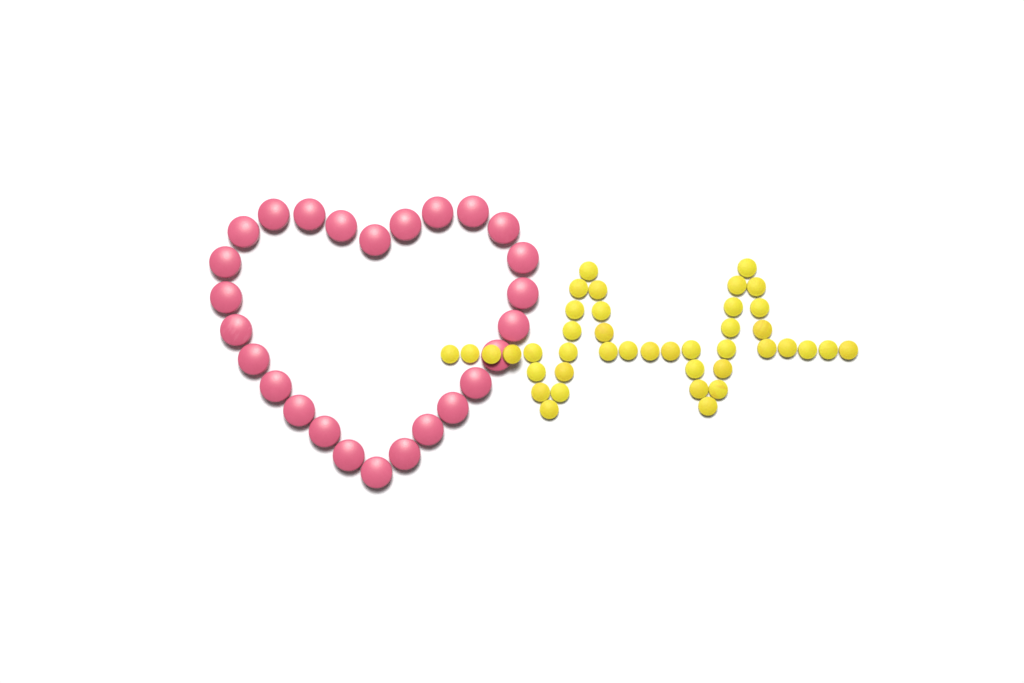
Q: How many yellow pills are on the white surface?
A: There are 41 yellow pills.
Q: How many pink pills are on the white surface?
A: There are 26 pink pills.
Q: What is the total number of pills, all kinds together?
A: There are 67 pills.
